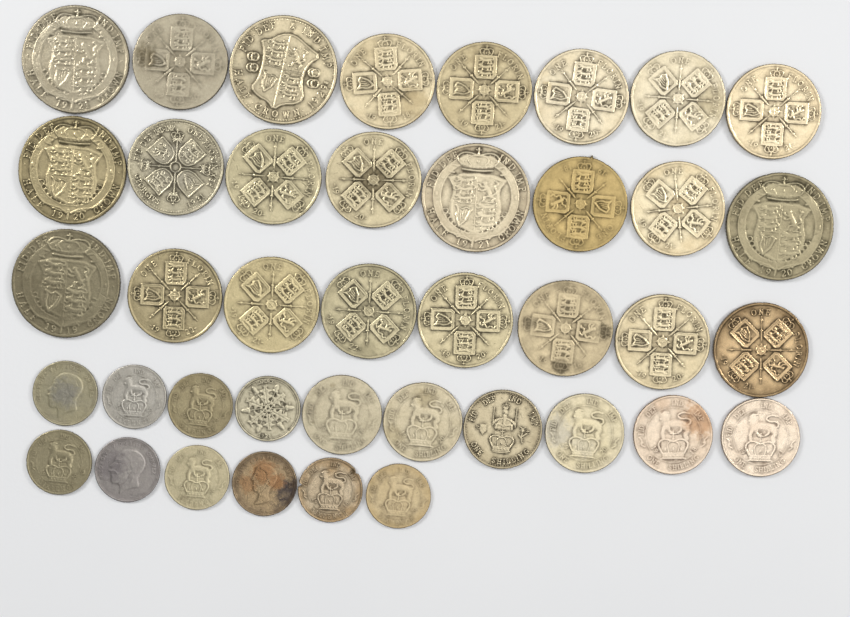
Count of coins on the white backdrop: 40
